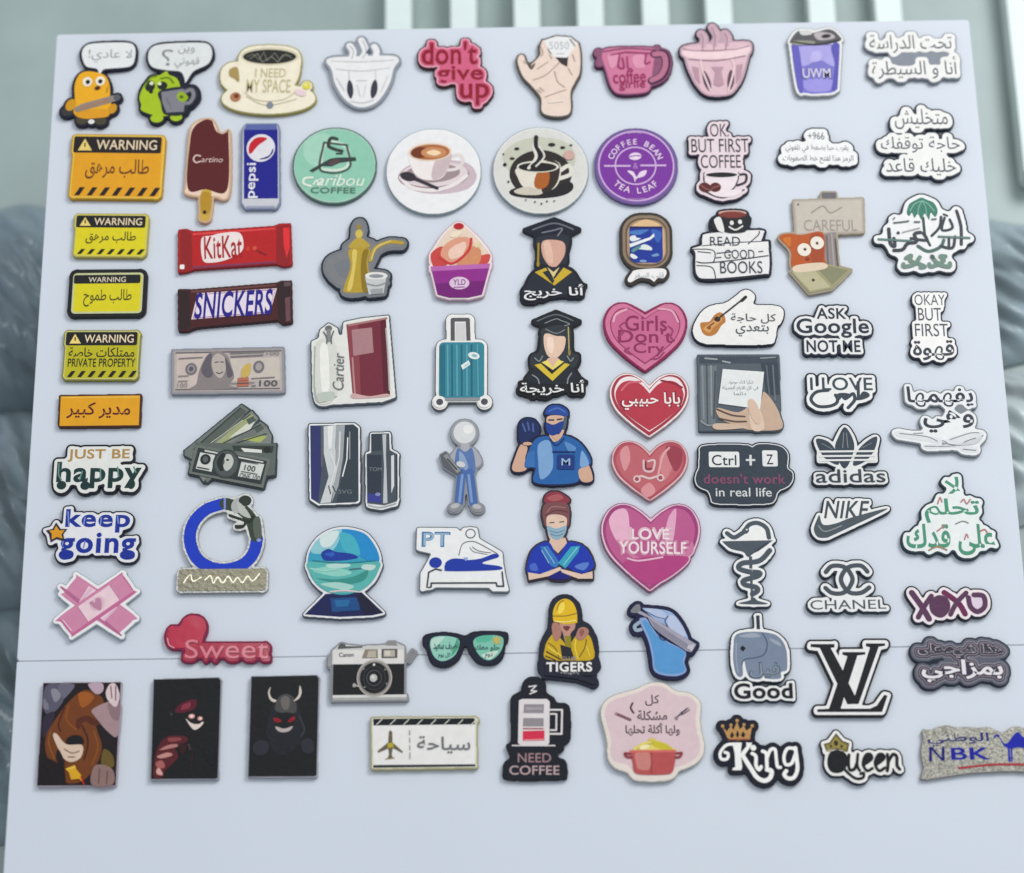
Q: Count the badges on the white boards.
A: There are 82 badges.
